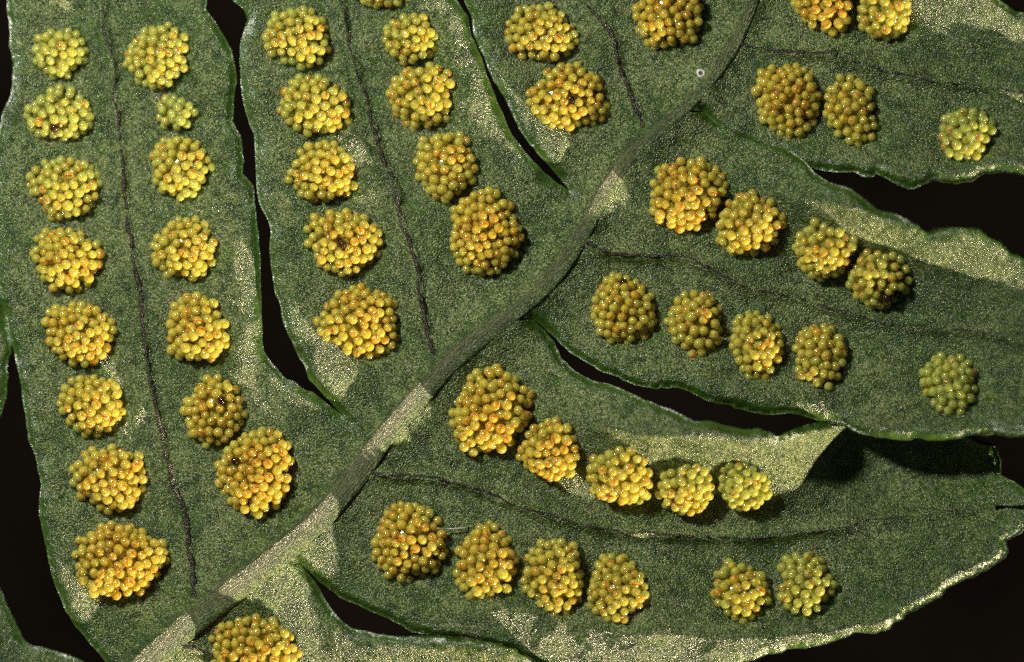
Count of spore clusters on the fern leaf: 54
